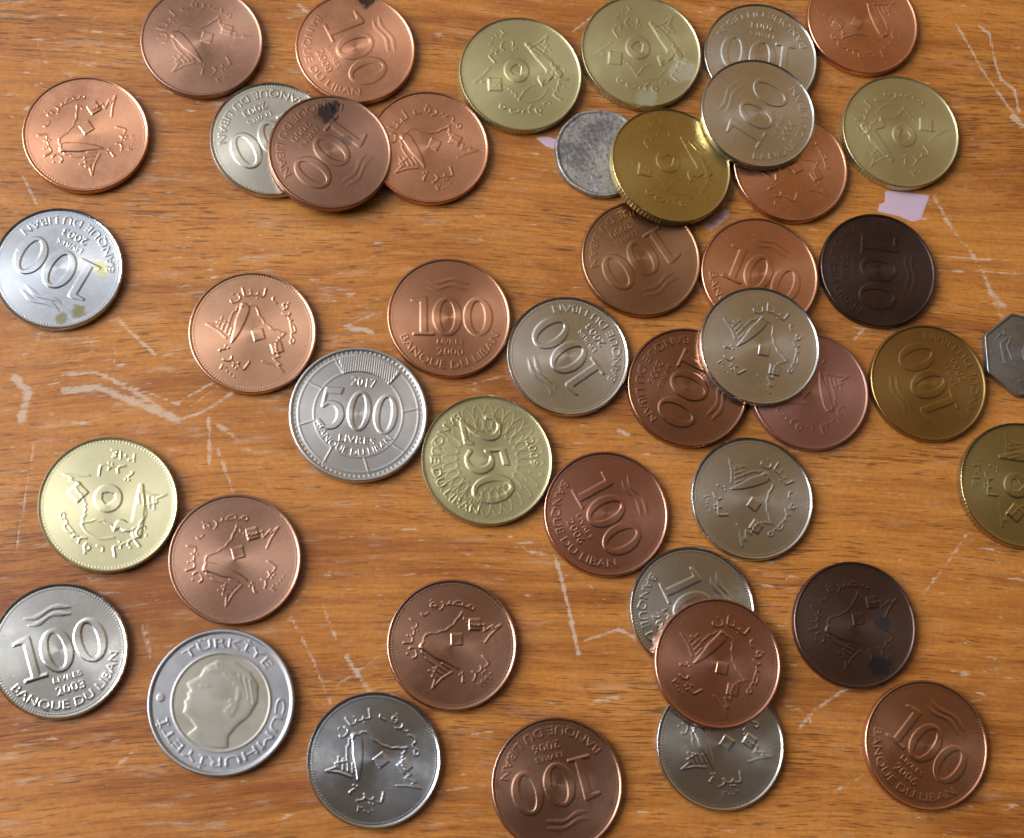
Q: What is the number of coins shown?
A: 44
